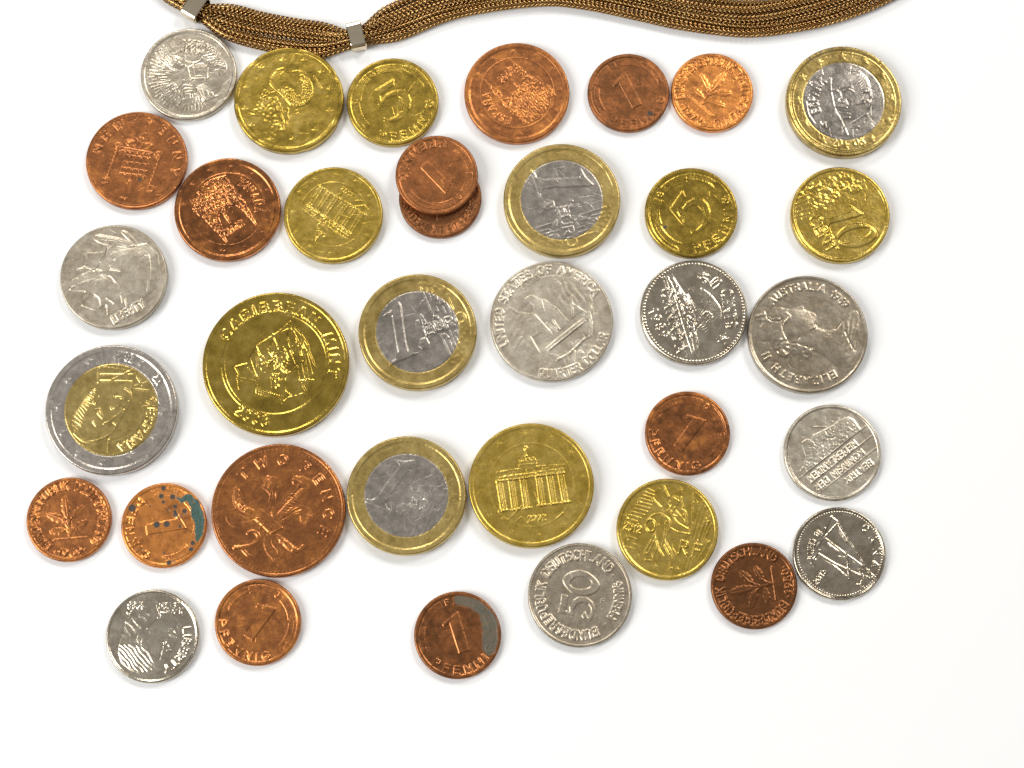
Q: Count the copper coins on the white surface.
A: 14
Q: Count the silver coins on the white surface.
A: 9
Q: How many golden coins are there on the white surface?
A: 8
